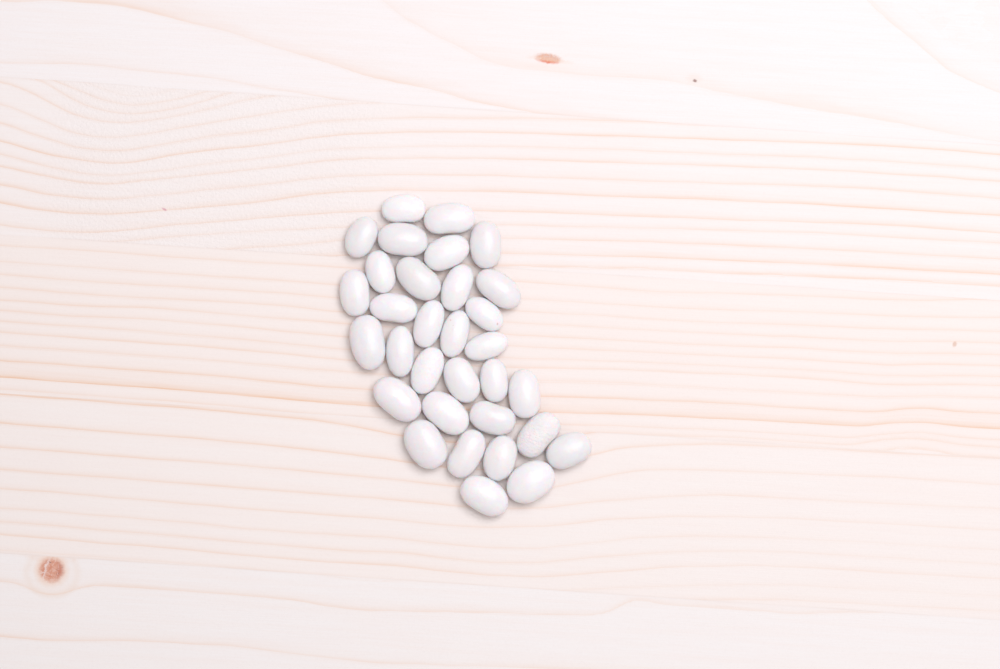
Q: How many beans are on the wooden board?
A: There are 32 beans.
